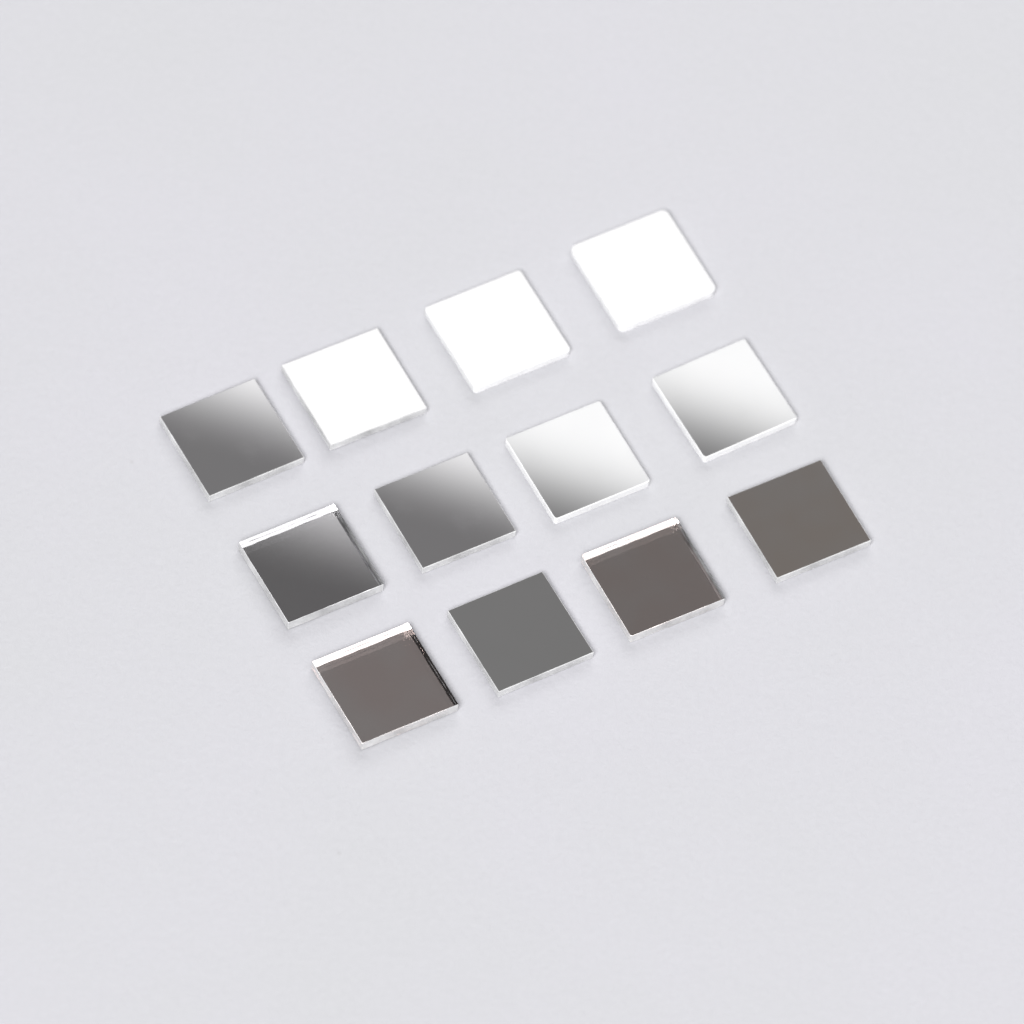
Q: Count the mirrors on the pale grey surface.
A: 12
